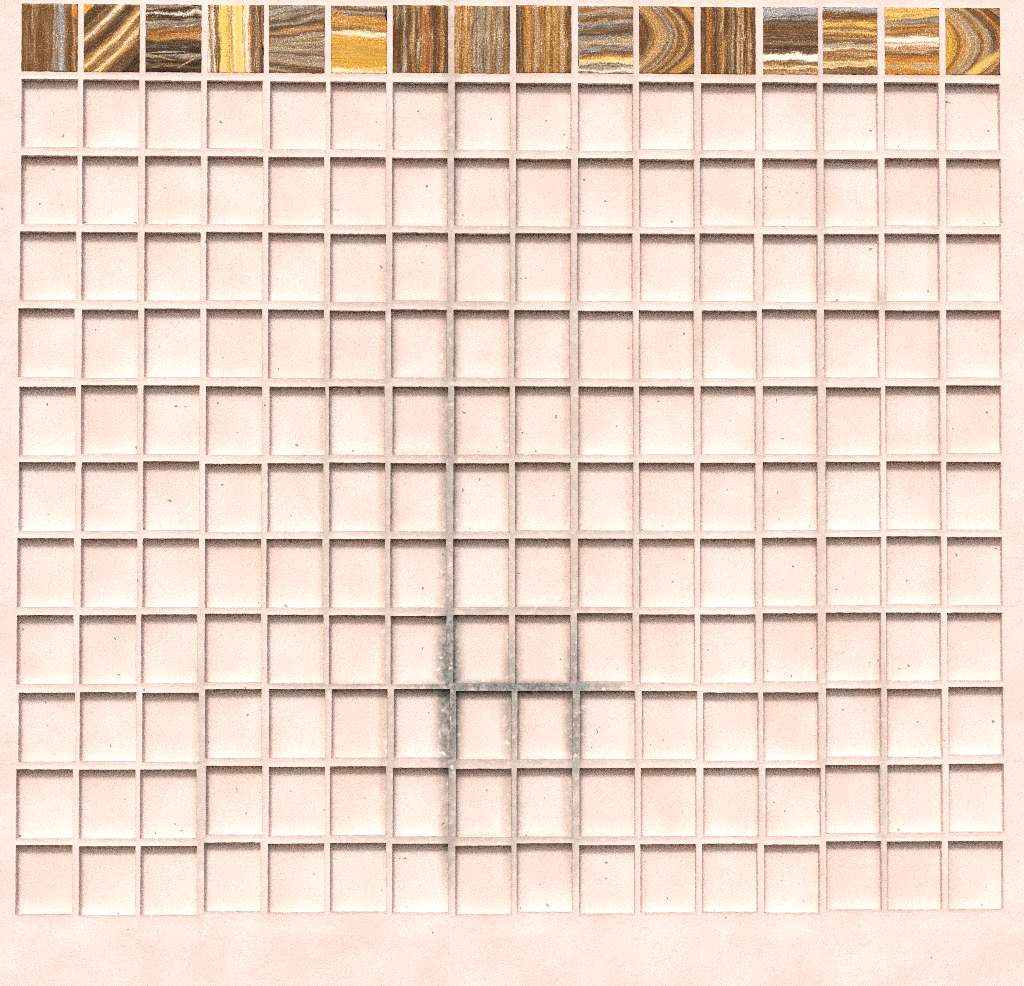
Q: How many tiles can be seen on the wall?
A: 16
